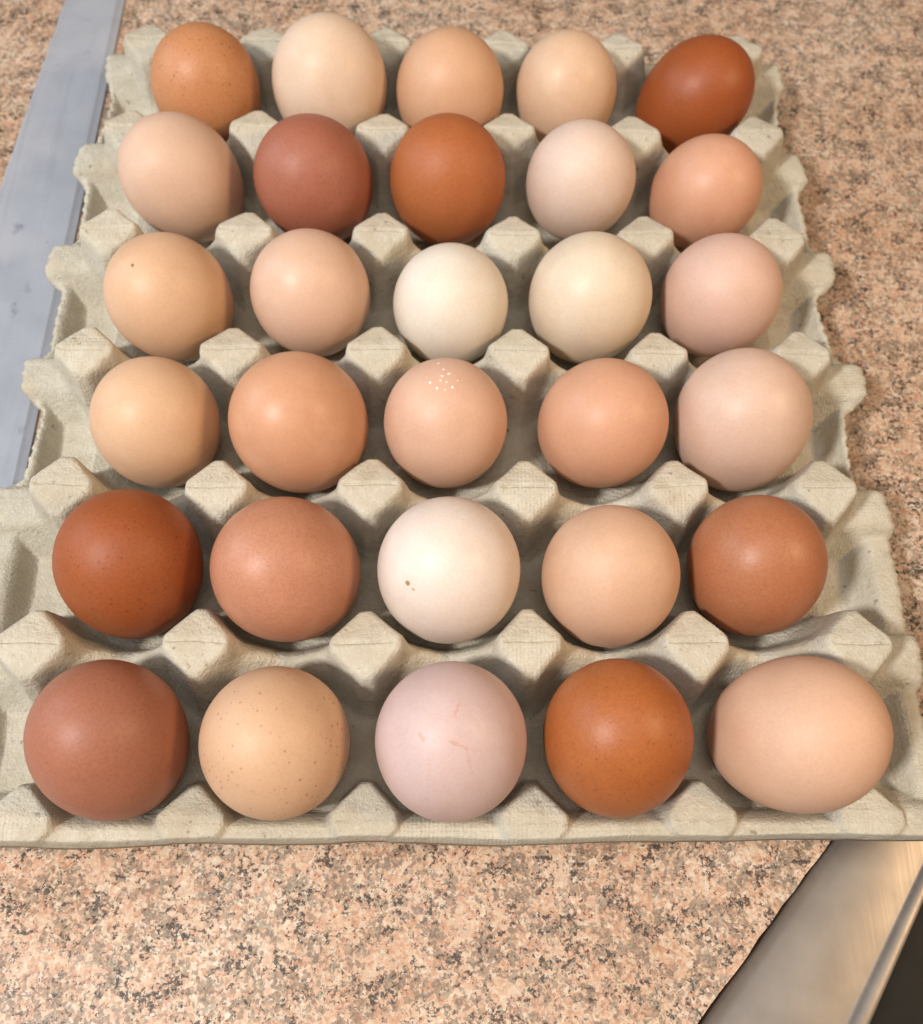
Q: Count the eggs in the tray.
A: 30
